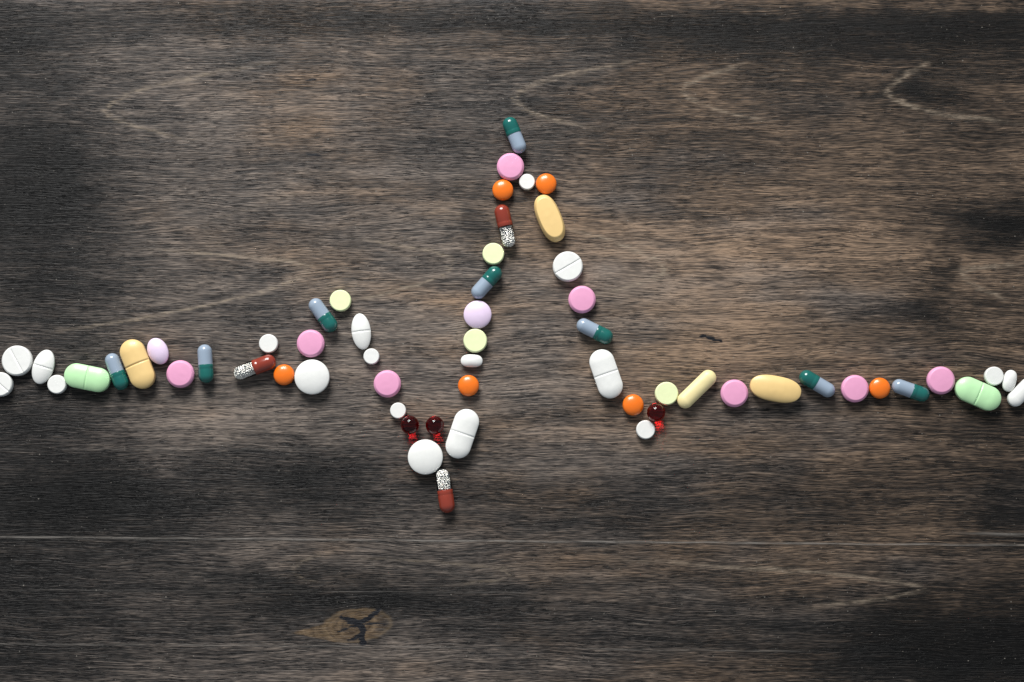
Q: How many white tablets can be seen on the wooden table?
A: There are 19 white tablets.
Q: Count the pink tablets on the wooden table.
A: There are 8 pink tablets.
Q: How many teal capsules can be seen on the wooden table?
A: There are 8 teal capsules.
